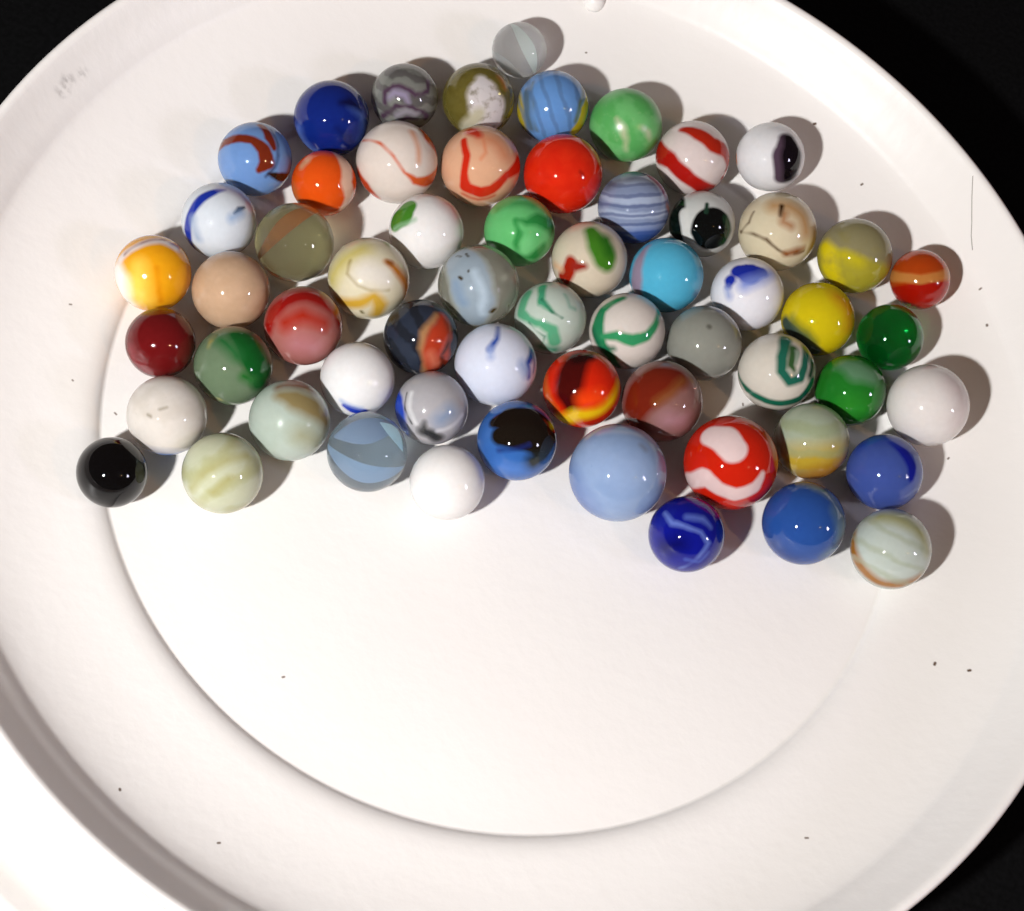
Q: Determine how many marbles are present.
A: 60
